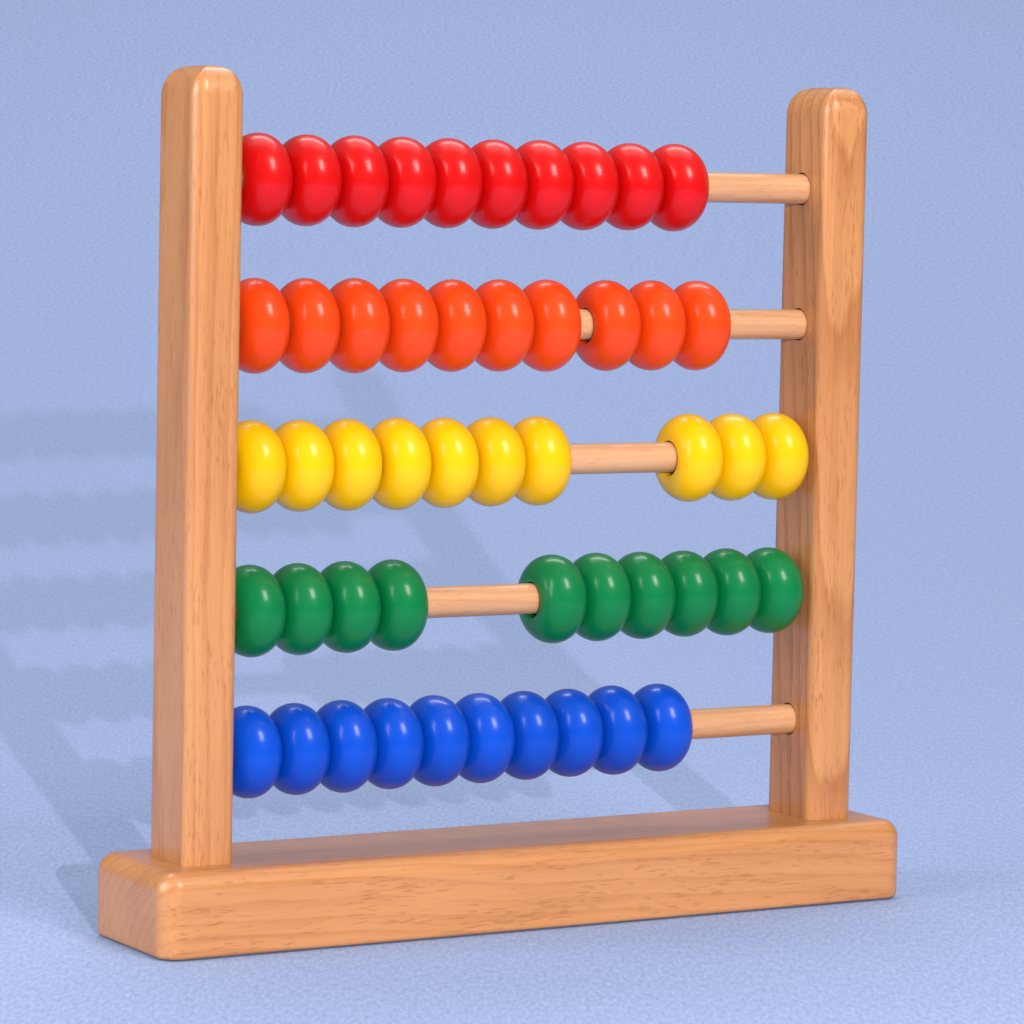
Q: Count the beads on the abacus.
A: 50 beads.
